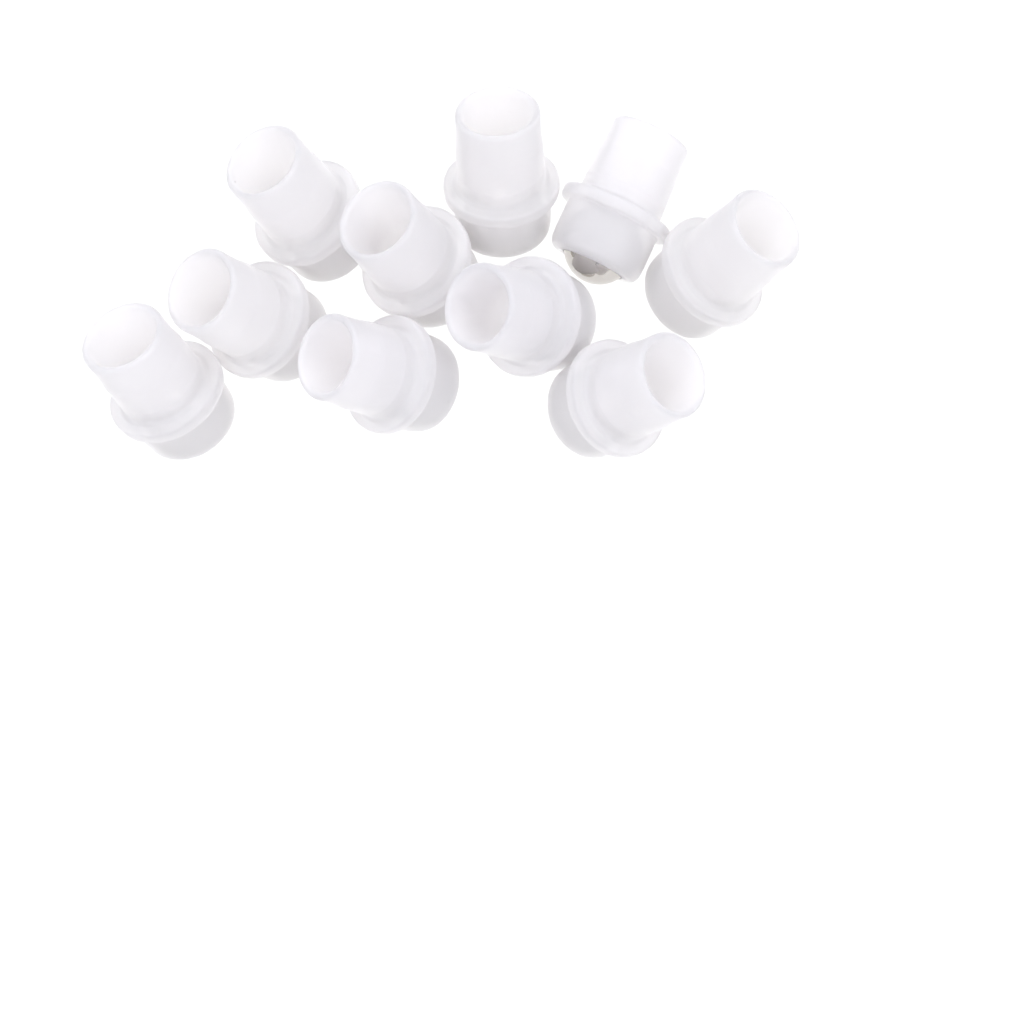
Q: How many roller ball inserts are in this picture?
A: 10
